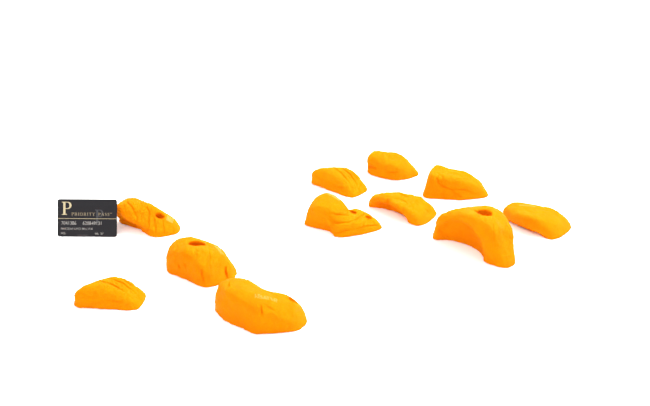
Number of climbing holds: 11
